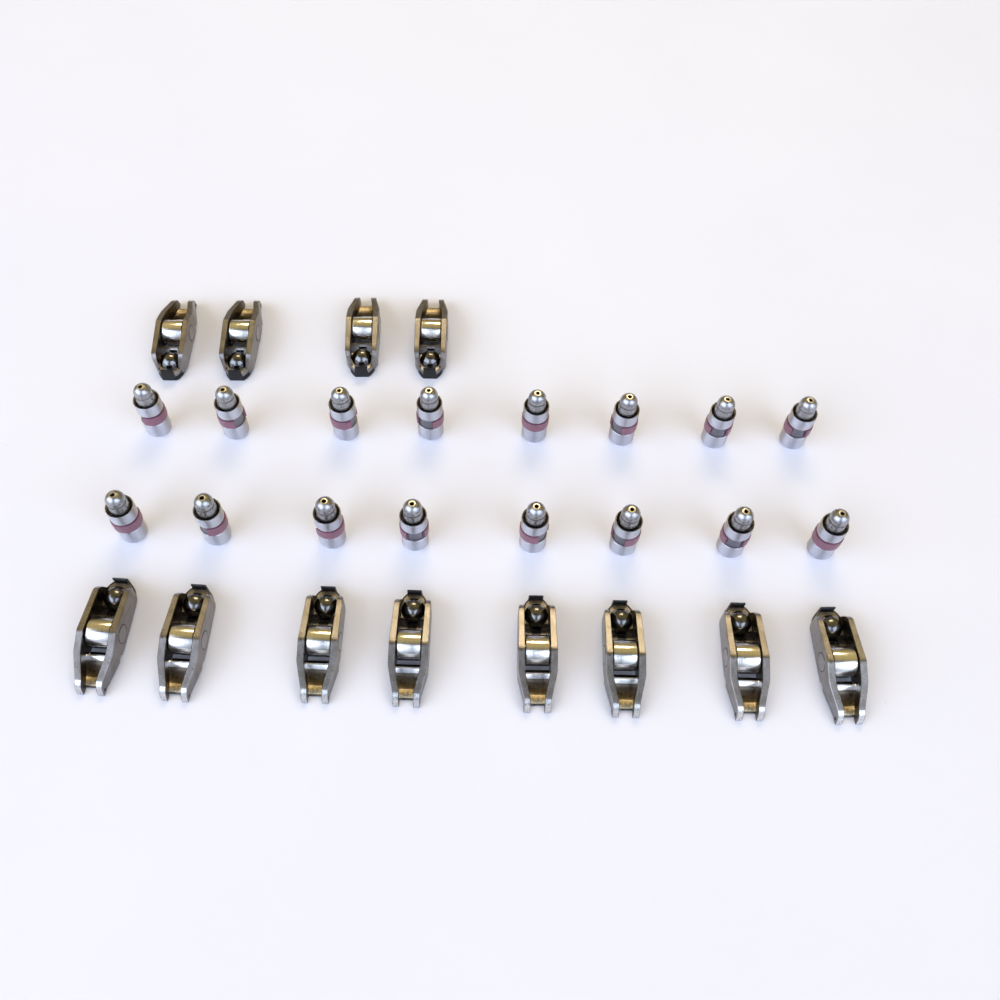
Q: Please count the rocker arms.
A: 12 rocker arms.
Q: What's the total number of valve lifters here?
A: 16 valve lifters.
